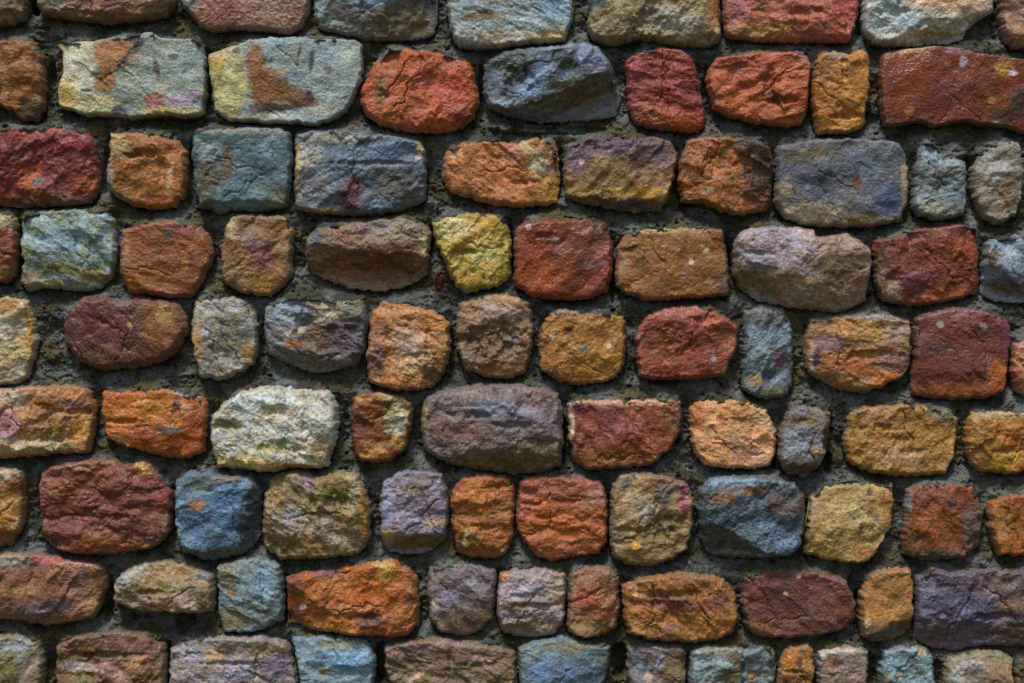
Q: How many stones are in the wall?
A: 97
